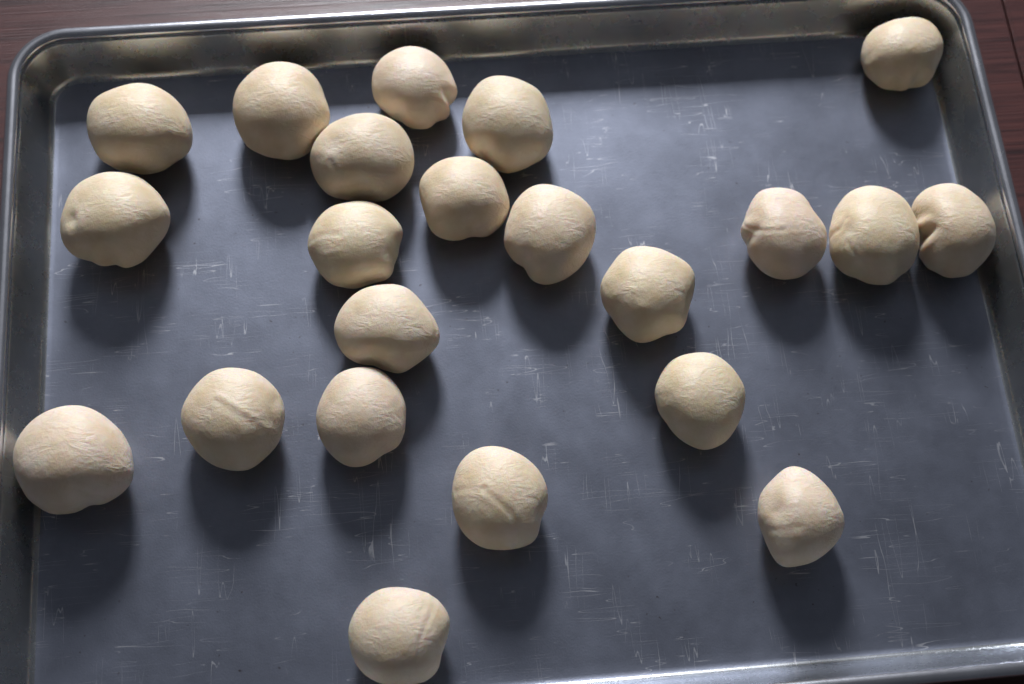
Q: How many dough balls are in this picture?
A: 22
